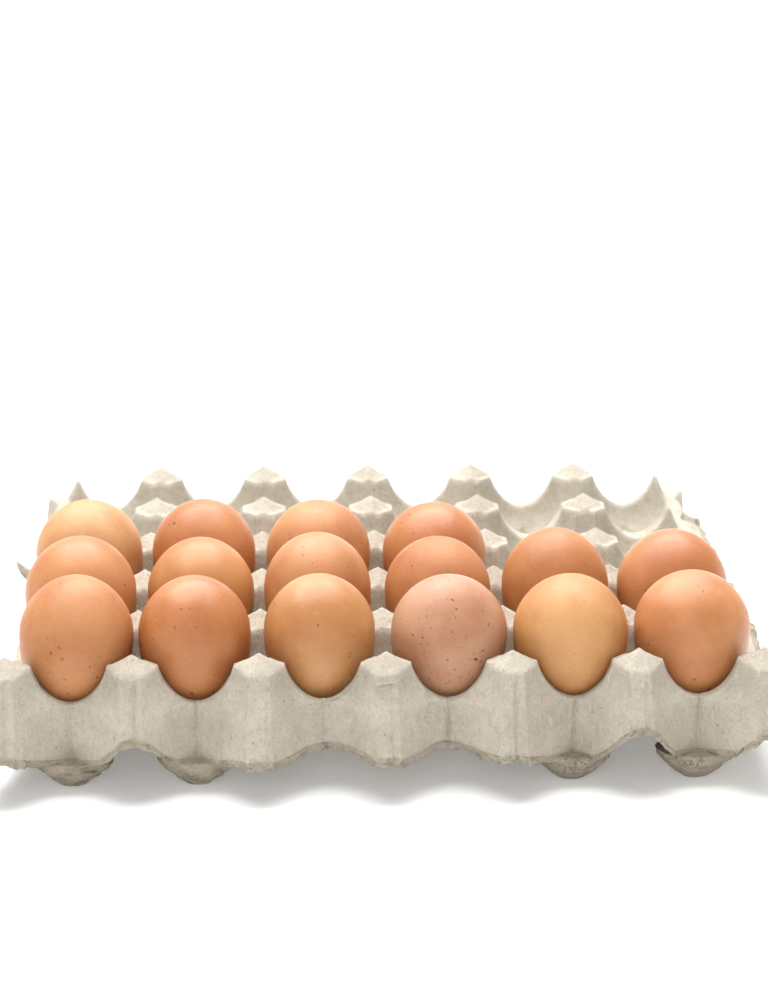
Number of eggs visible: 16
